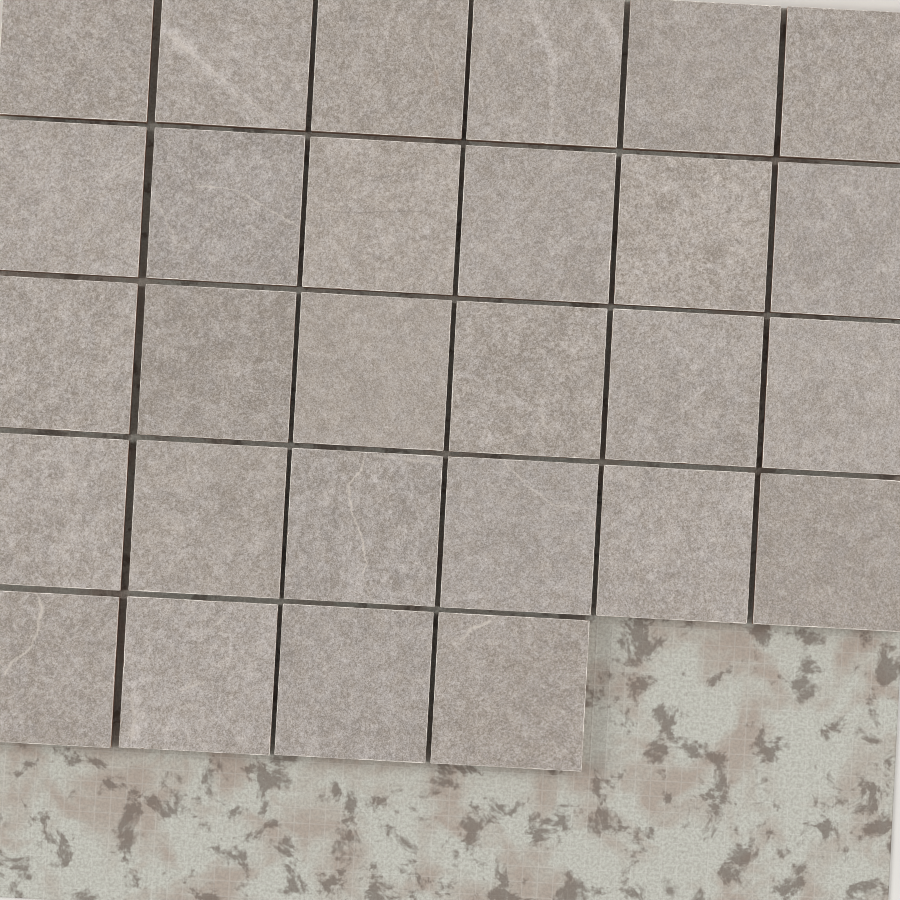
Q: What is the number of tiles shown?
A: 28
